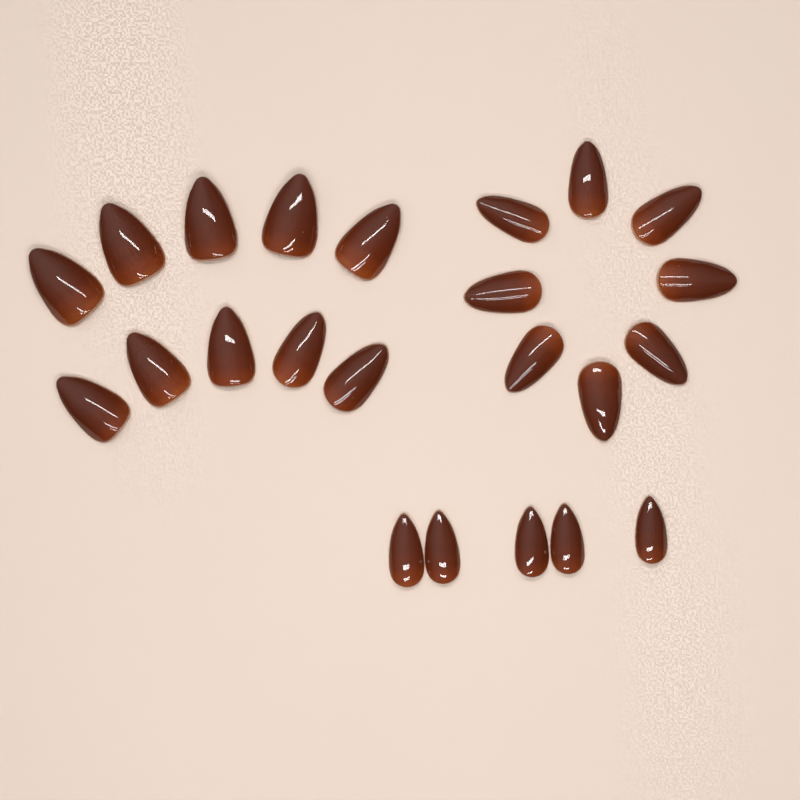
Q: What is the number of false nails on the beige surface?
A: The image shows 23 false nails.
